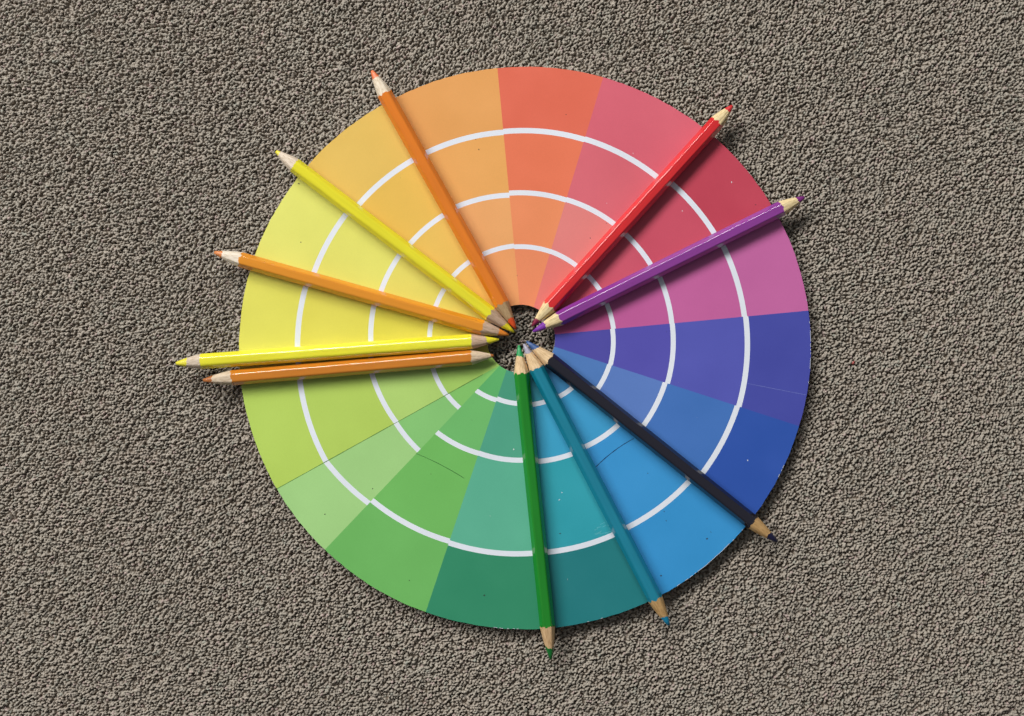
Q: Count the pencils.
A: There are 10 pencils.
